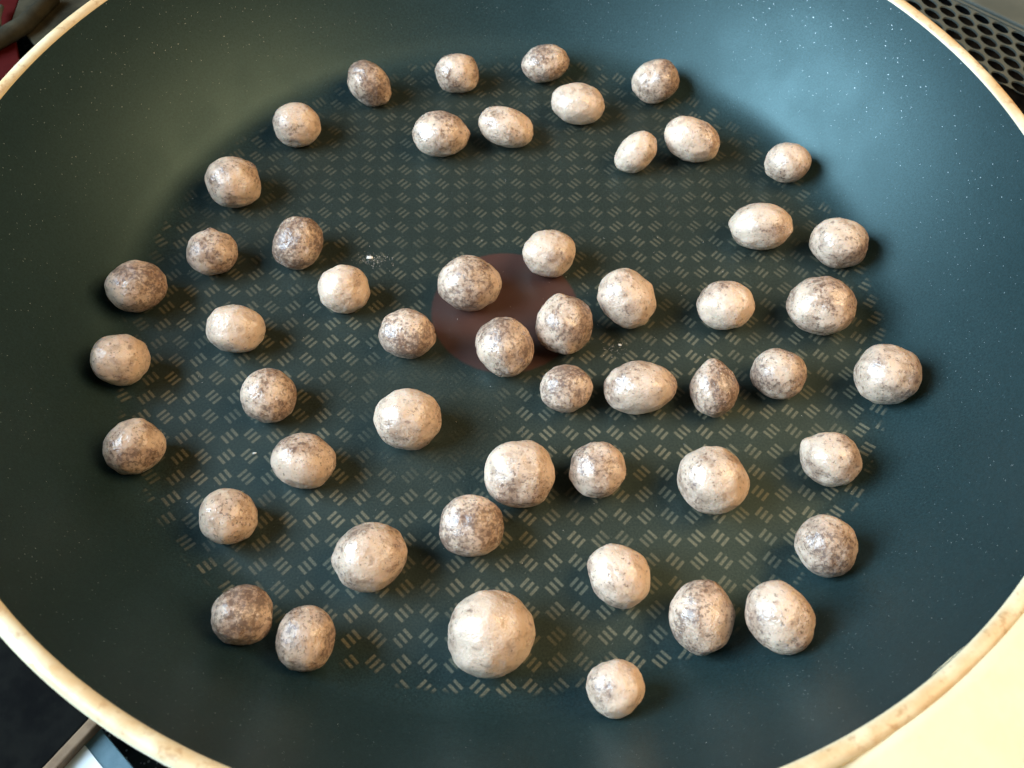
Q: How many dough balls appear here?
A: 52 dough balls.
